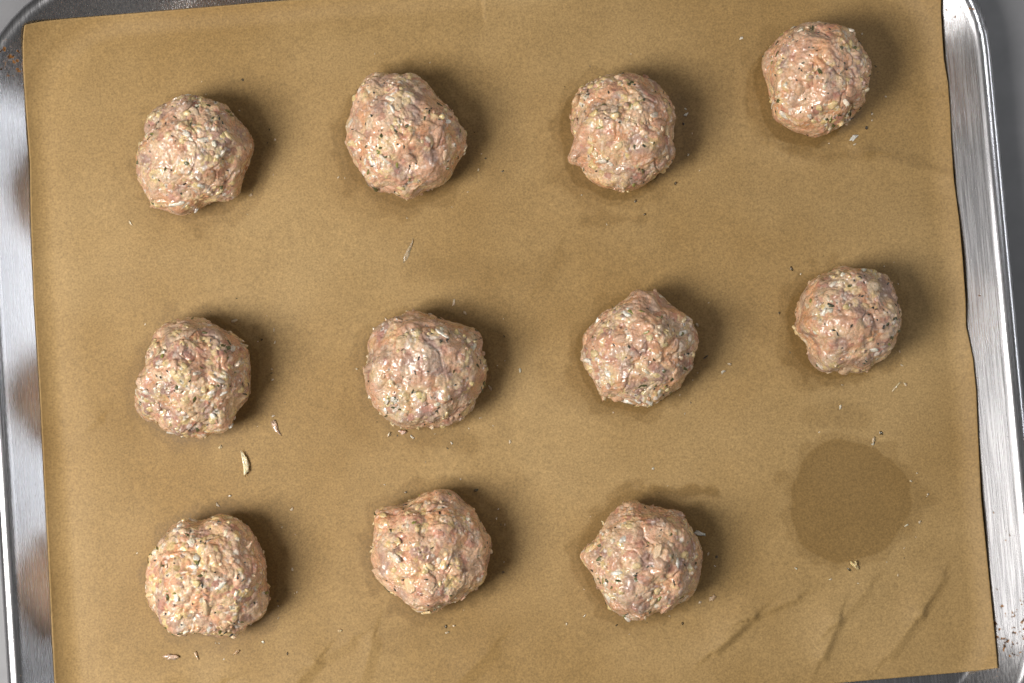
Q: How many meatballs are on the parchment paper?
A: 11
